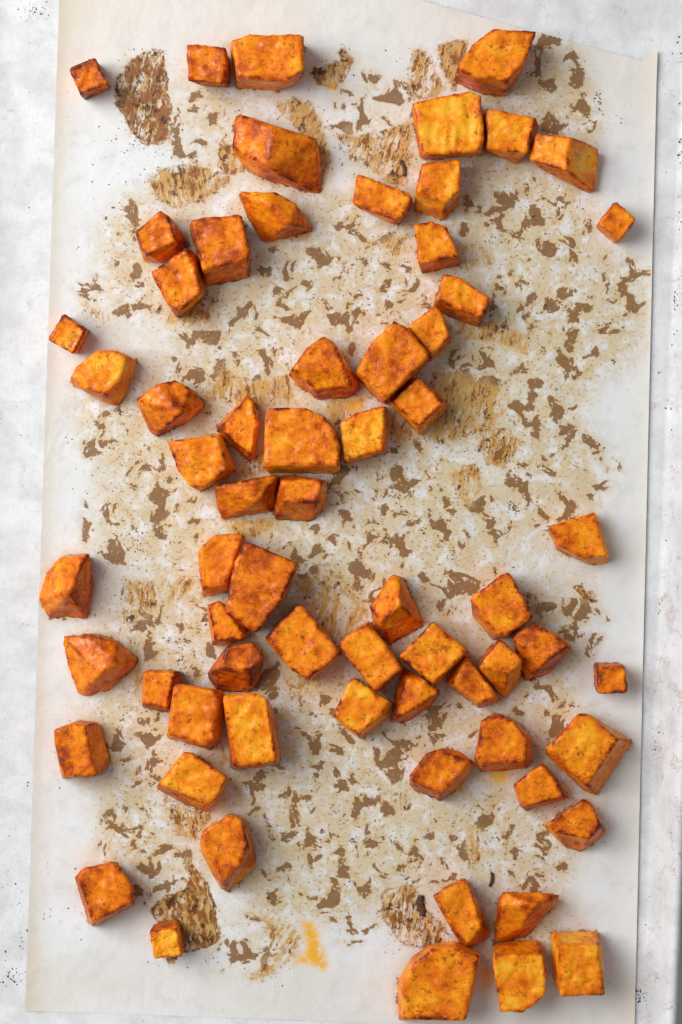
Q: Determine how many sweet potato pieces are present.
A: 66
